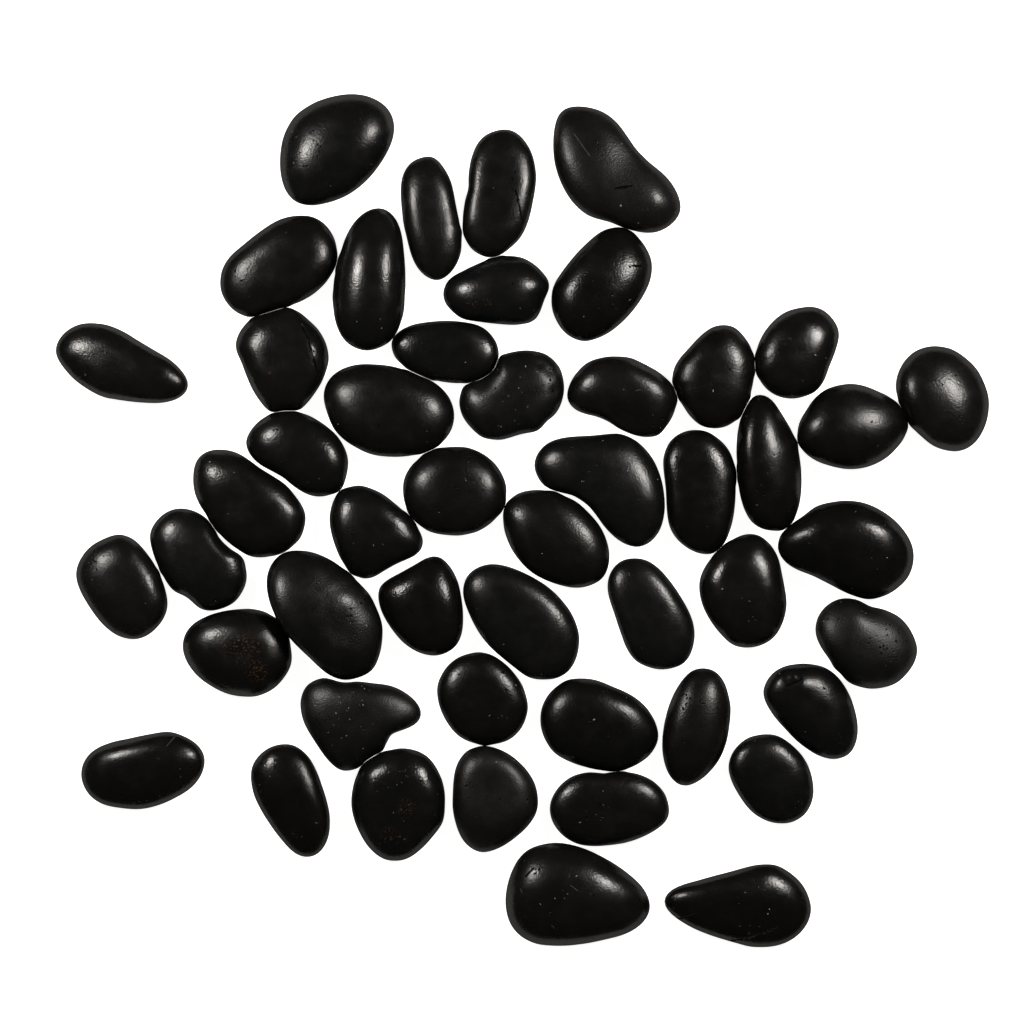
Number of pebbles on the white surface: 49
